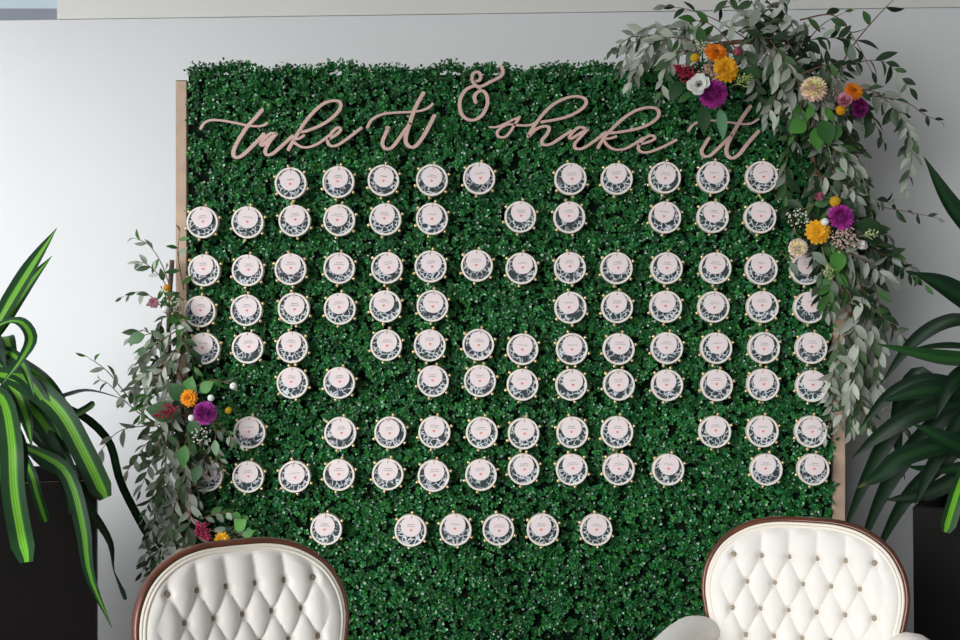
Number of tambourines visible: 101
